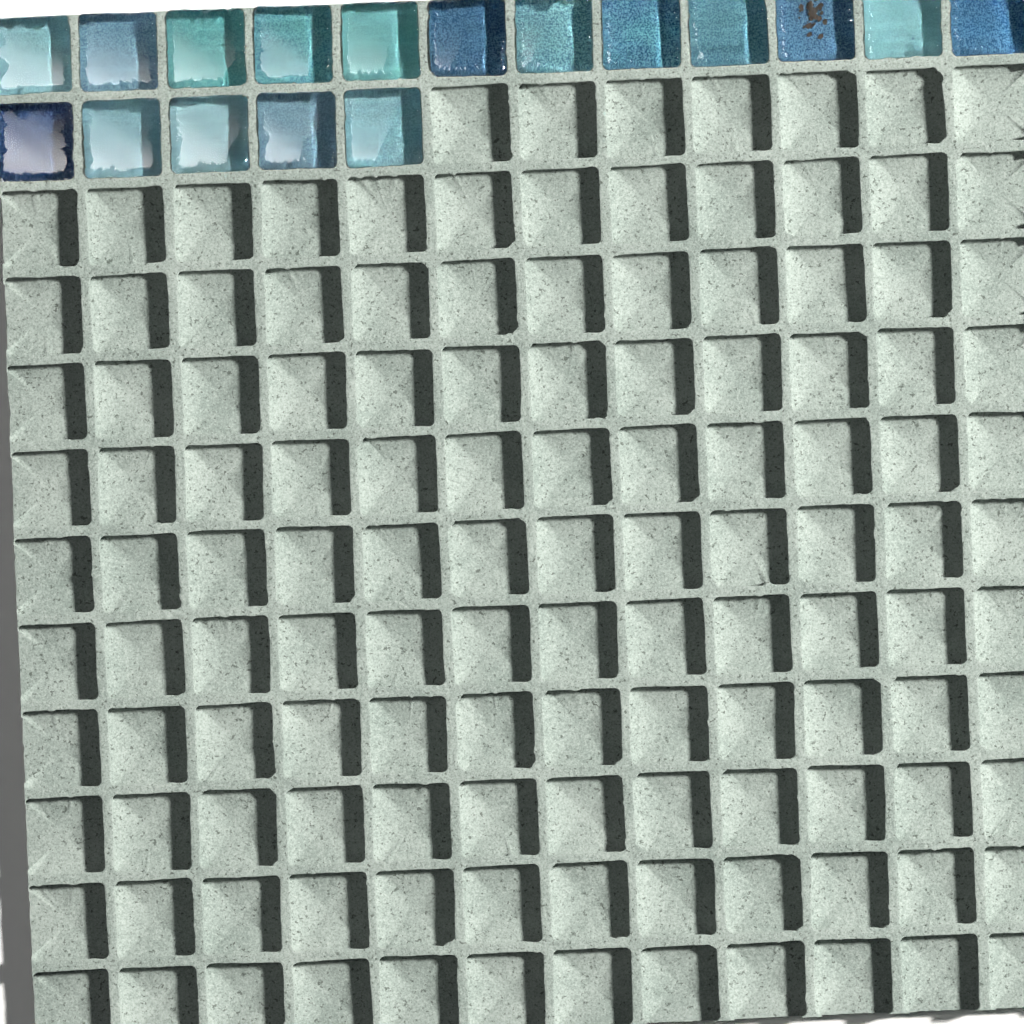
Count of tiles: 17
